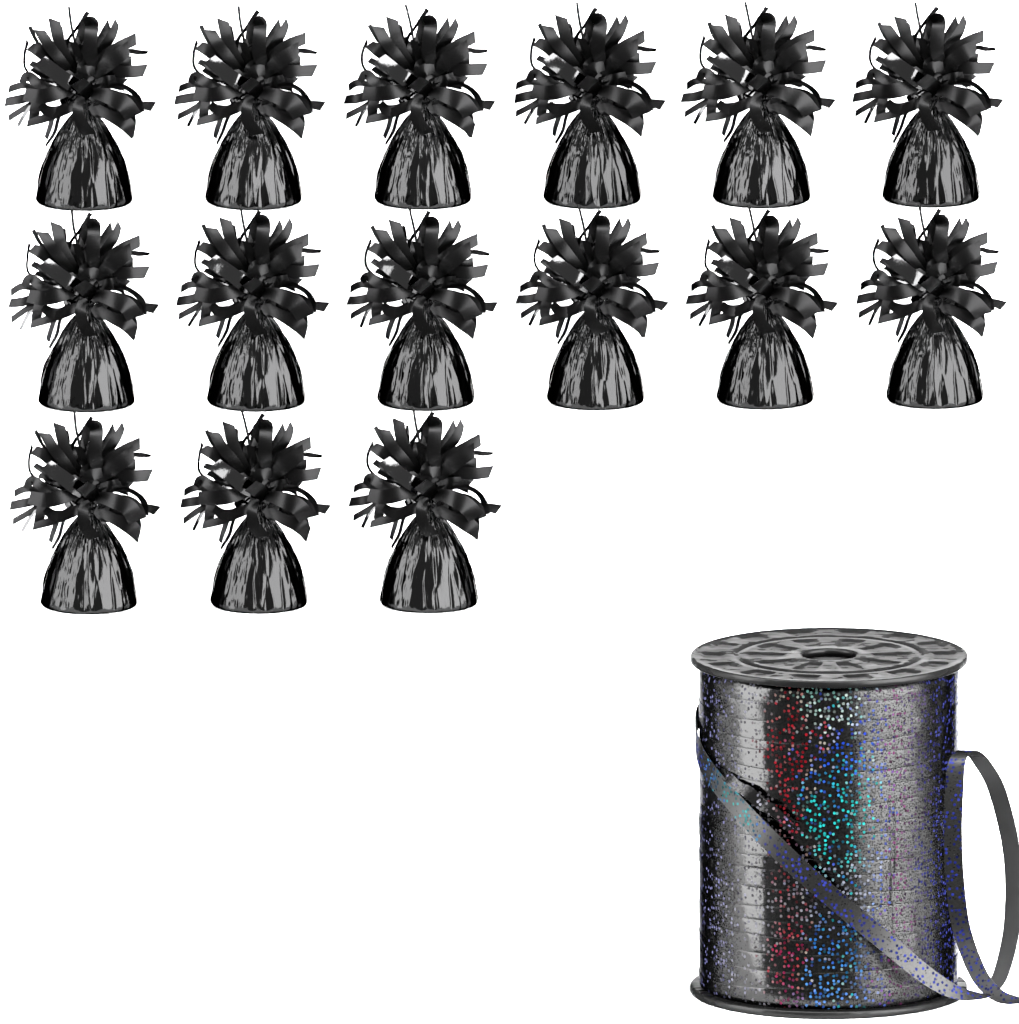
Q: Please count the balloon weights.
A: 15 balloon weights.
